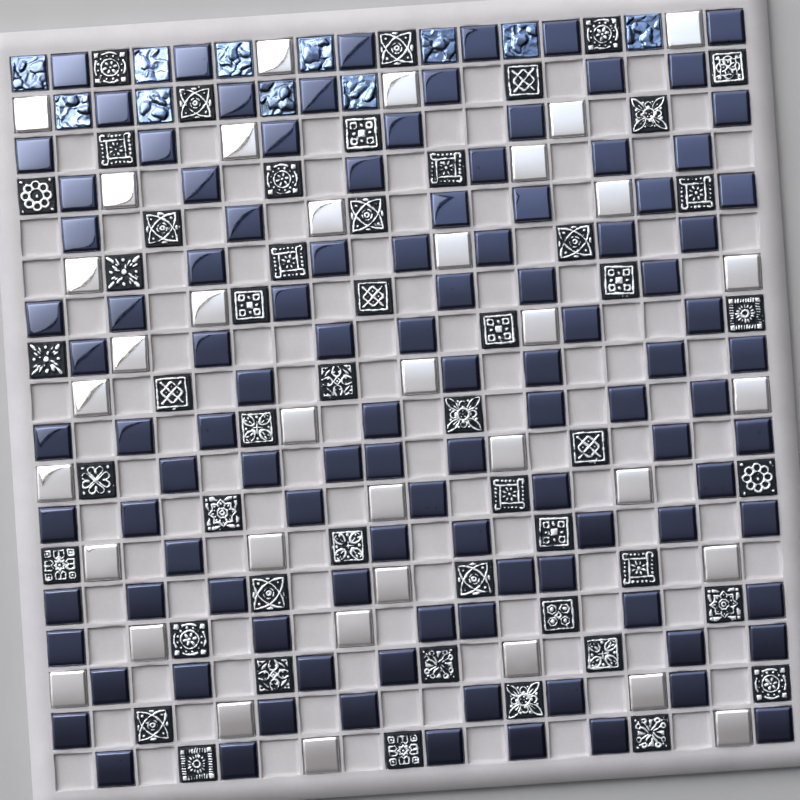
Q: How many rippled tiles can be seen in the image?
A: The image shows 11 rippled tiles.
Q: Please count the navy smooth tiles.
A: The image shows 109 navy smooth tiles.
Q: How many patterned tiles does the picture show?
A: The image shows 51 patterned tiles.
